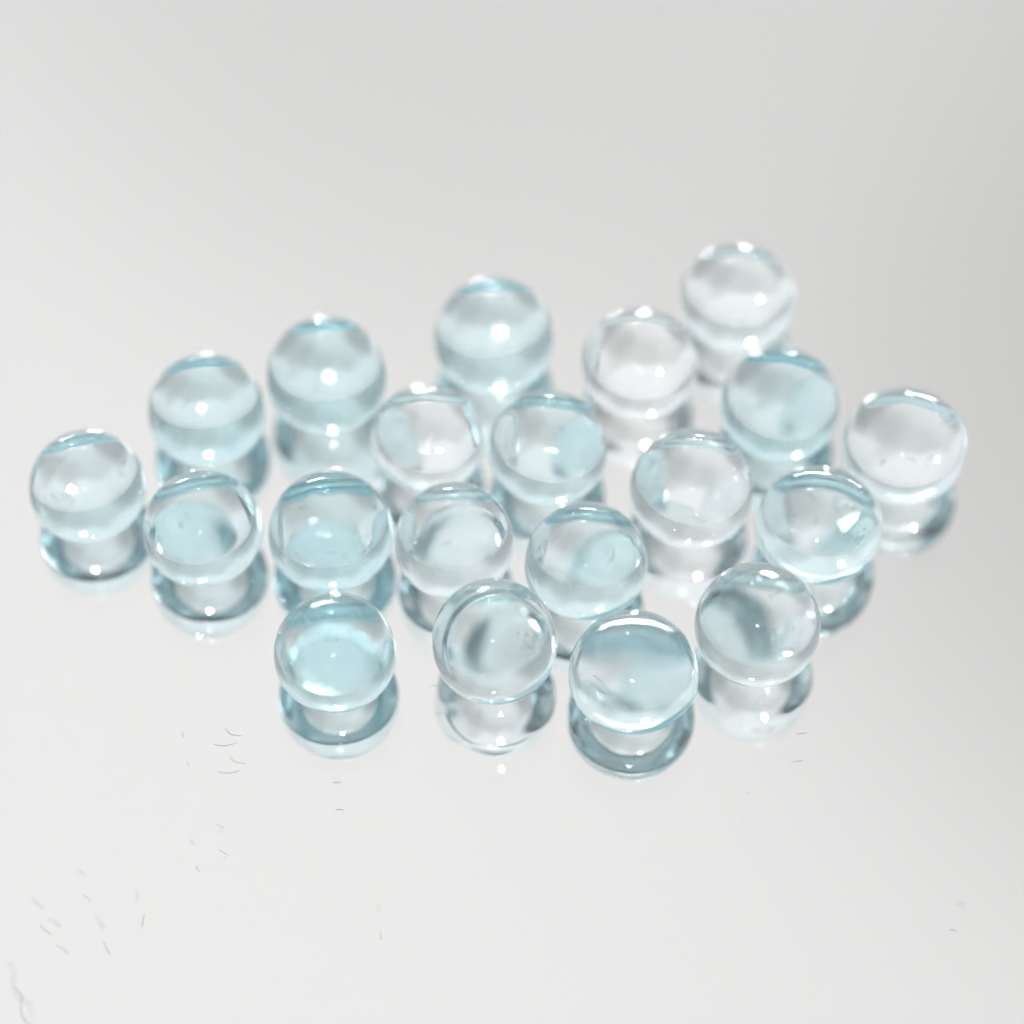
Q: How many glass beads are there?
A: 20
